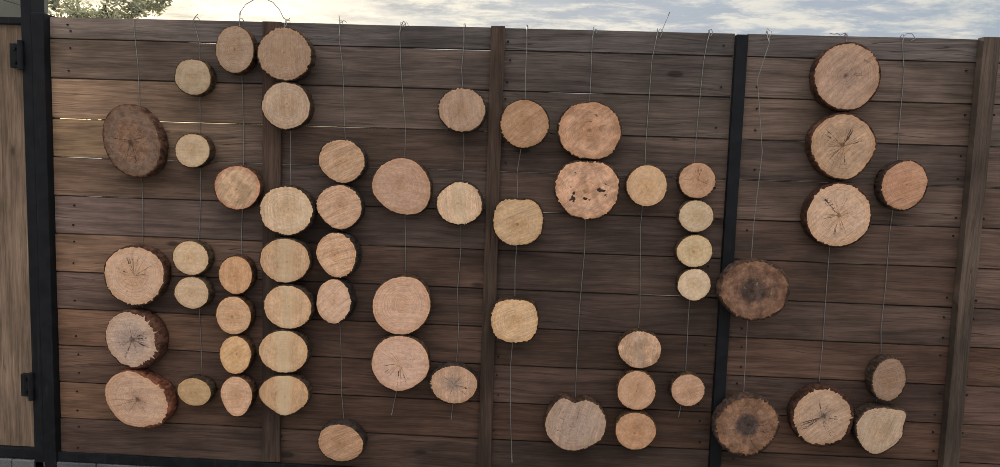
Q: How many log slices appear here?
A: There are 57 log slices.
